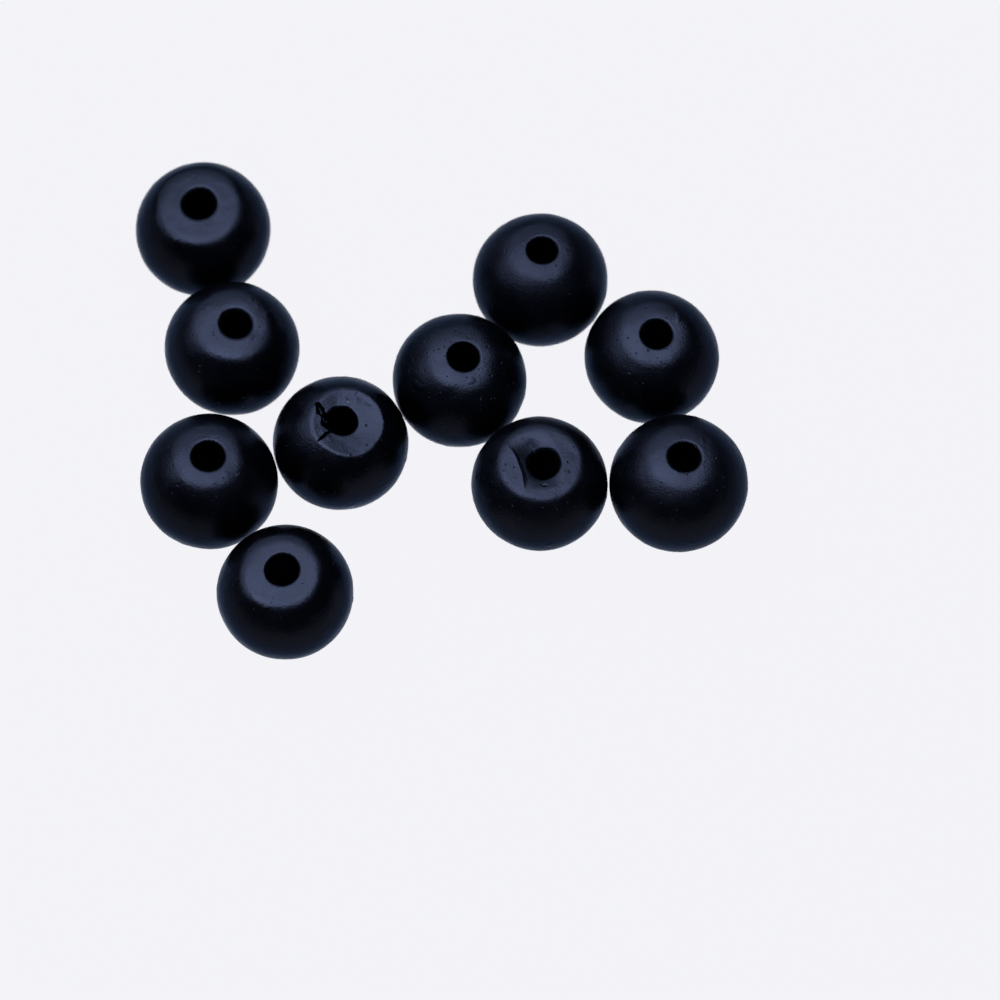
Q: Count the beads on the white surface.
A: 10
